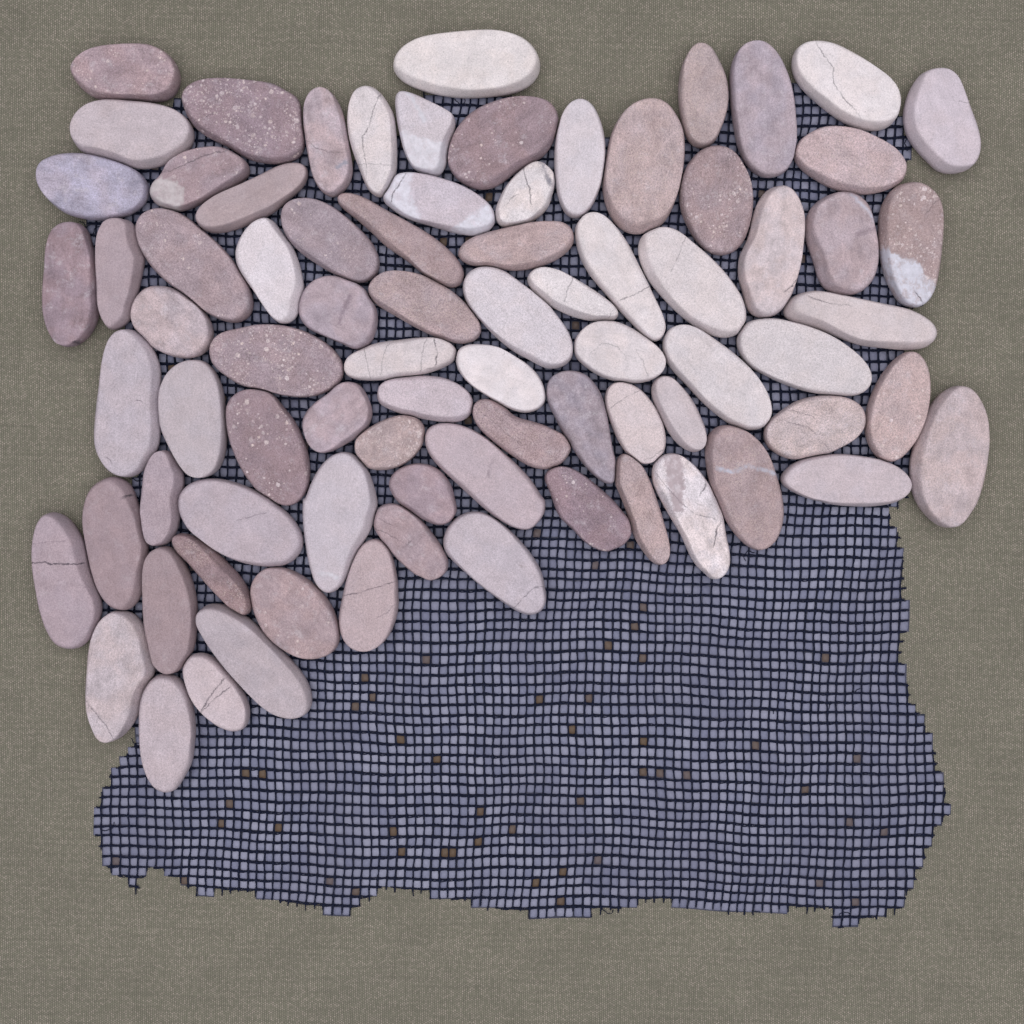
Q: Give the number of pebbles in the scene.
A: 80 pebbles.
